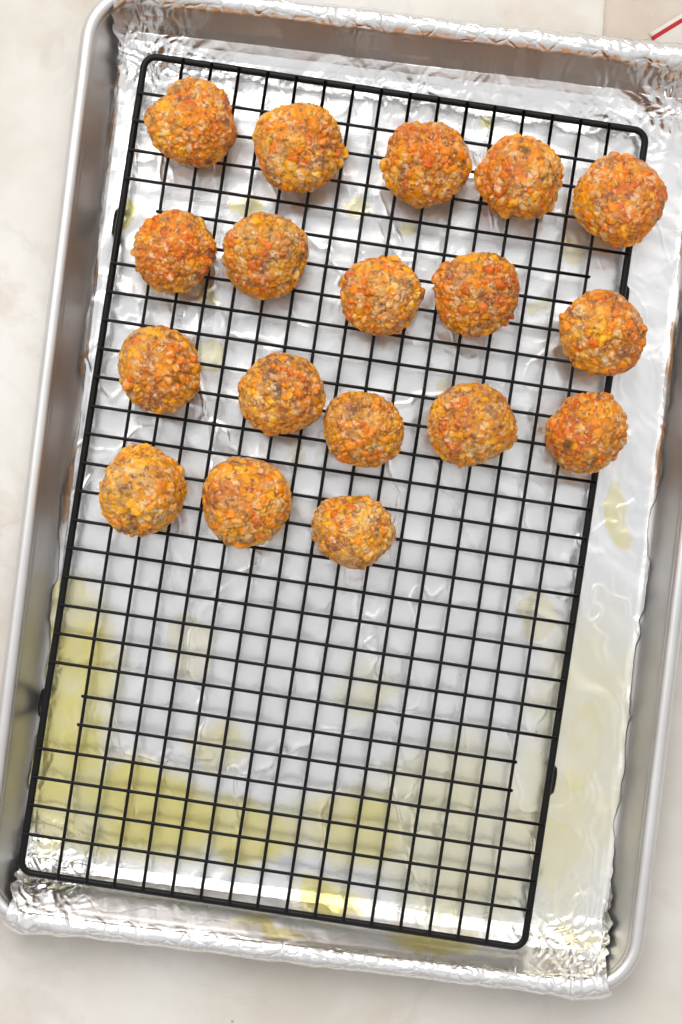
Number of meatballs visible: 18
